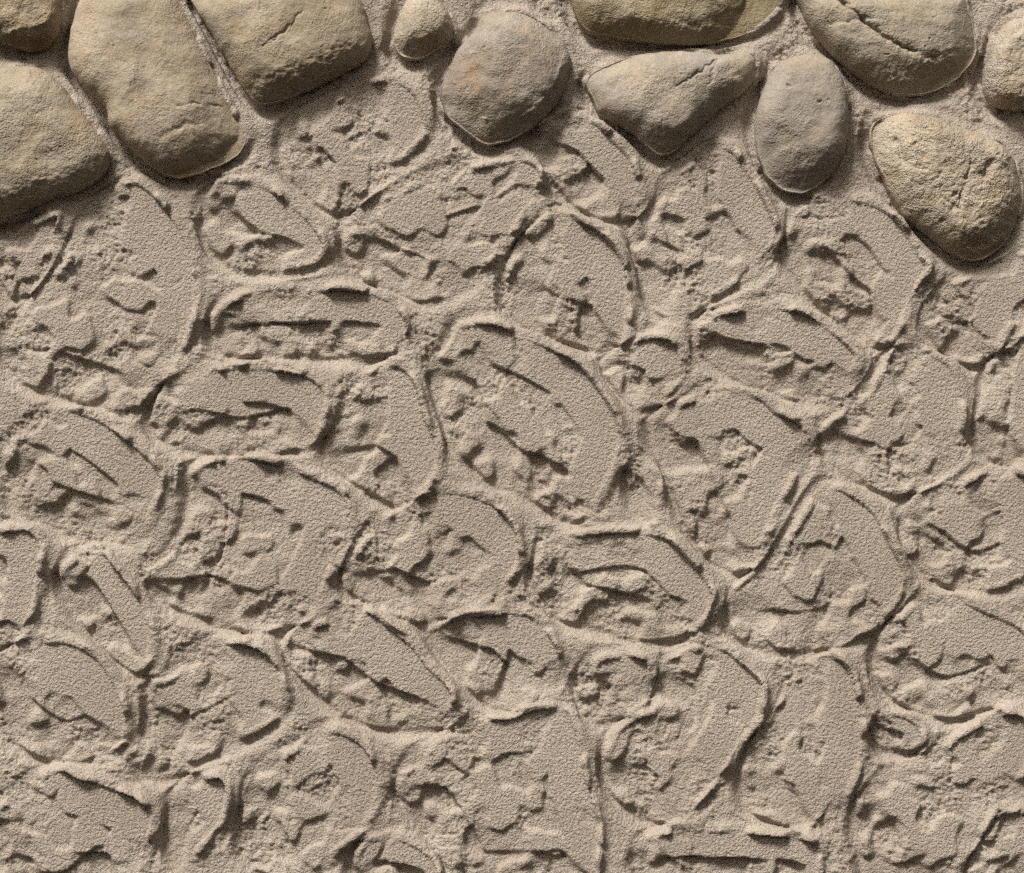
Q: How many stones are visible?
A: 12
